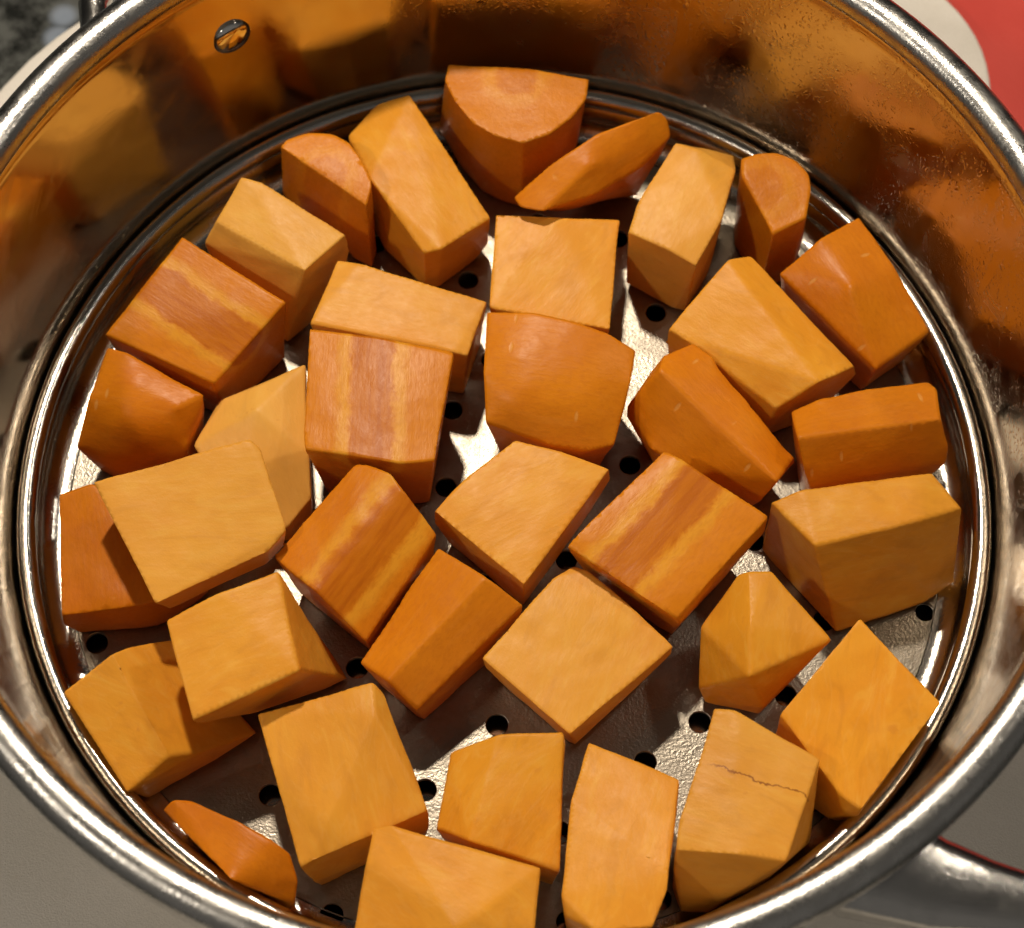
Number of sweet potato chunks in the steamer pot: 20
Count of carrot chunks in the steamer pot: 16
